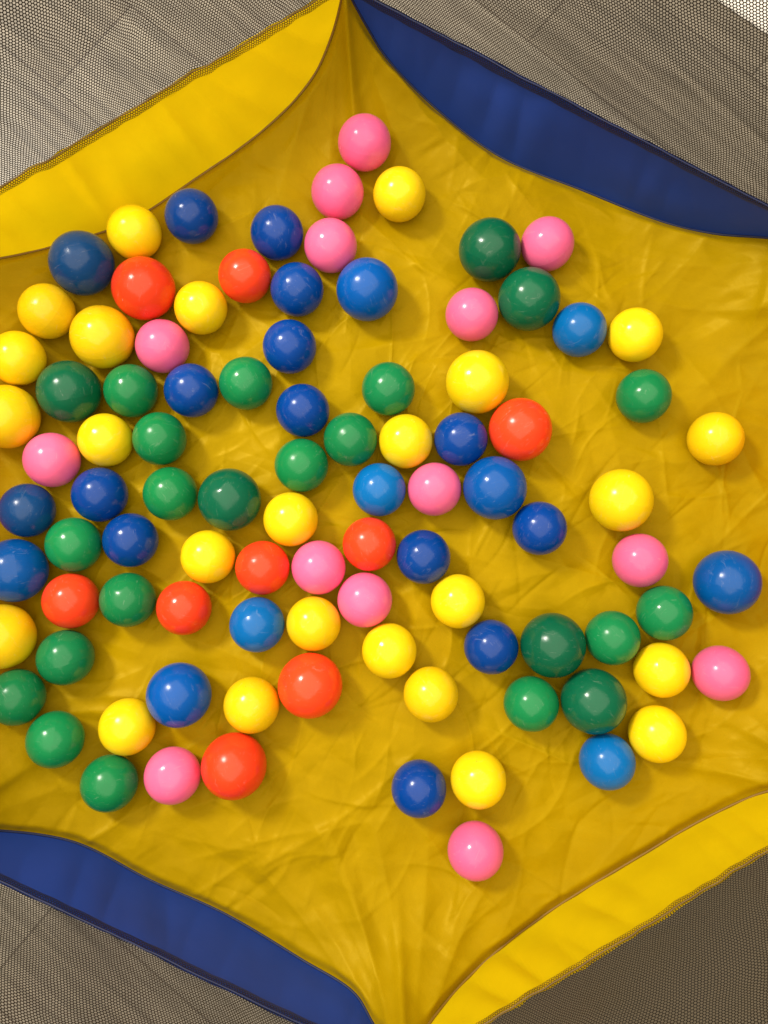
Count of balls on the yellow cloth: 95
